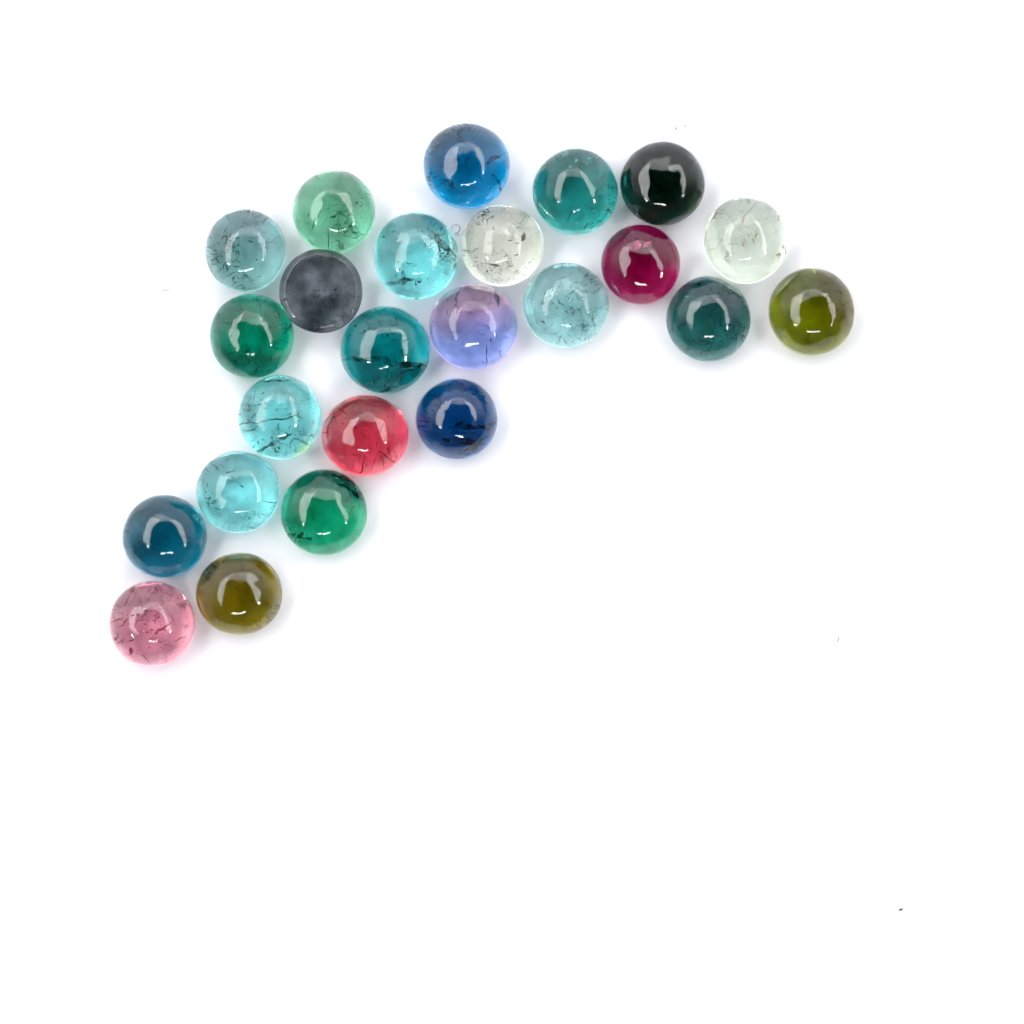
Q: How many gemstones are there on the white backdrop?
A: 24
